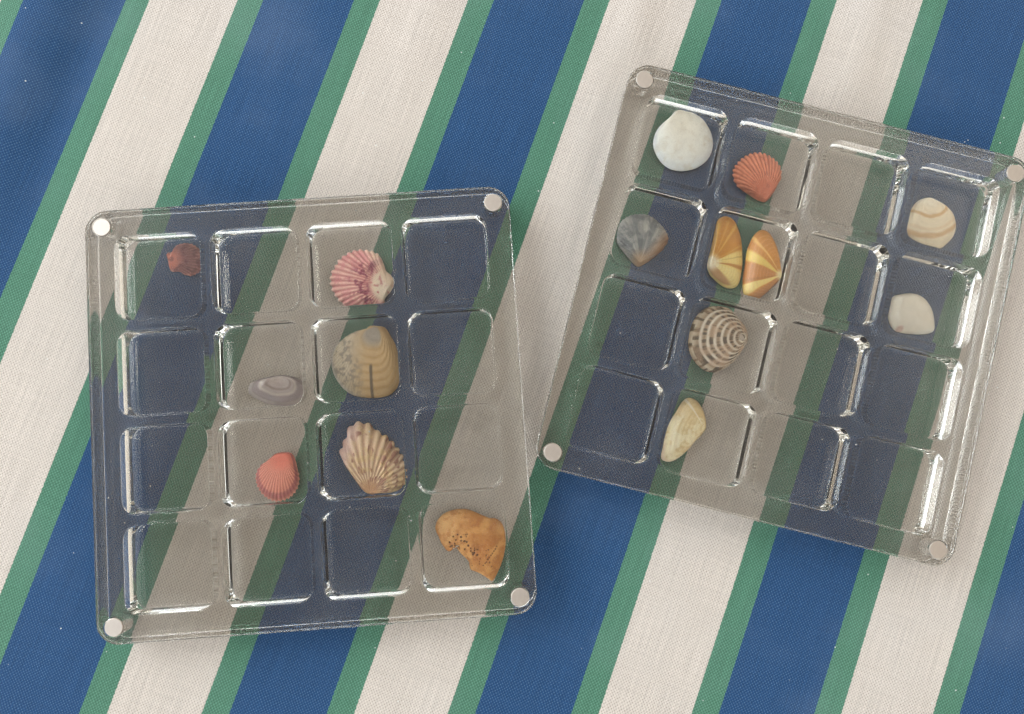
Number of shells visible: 16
